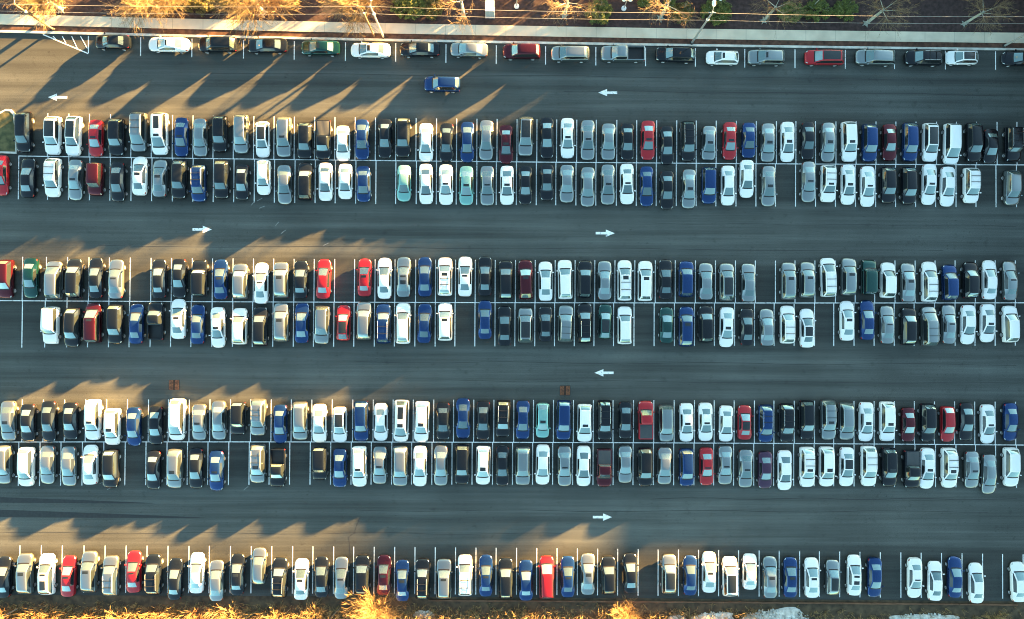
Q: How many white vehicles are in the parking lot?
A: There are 101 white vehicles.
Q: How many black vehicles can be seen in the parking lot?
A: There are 90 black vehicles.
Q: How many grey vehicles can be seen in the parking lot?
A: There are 85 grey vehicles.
